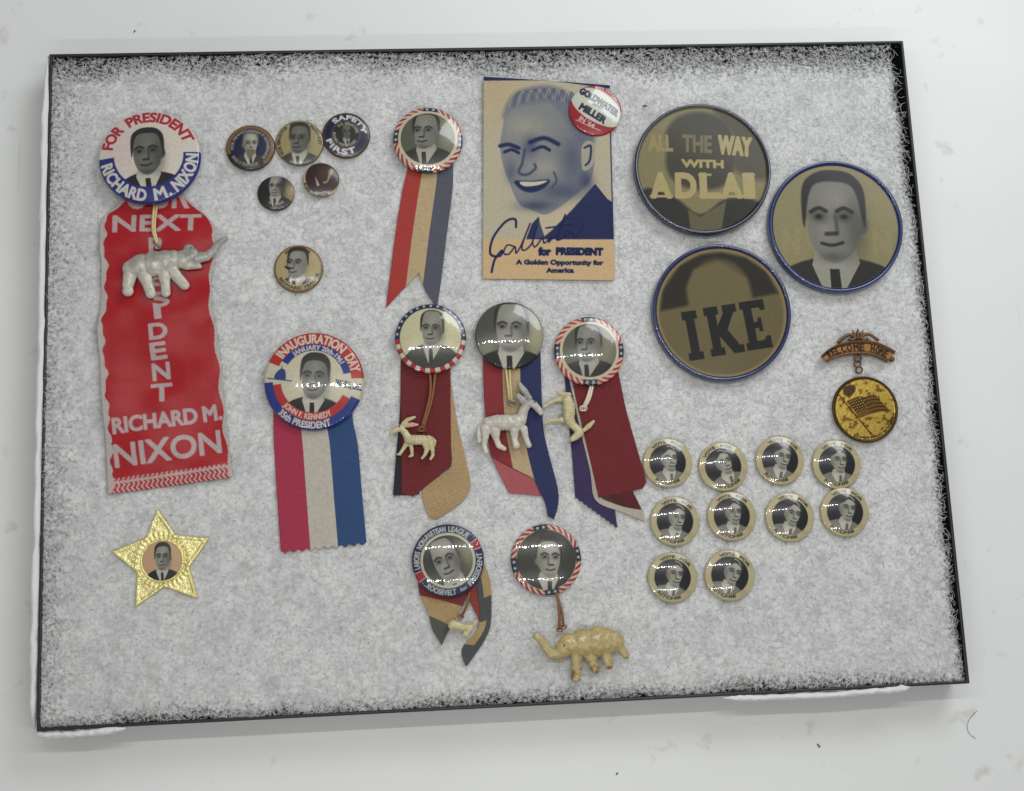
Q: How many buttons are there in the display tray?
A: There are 28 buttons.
